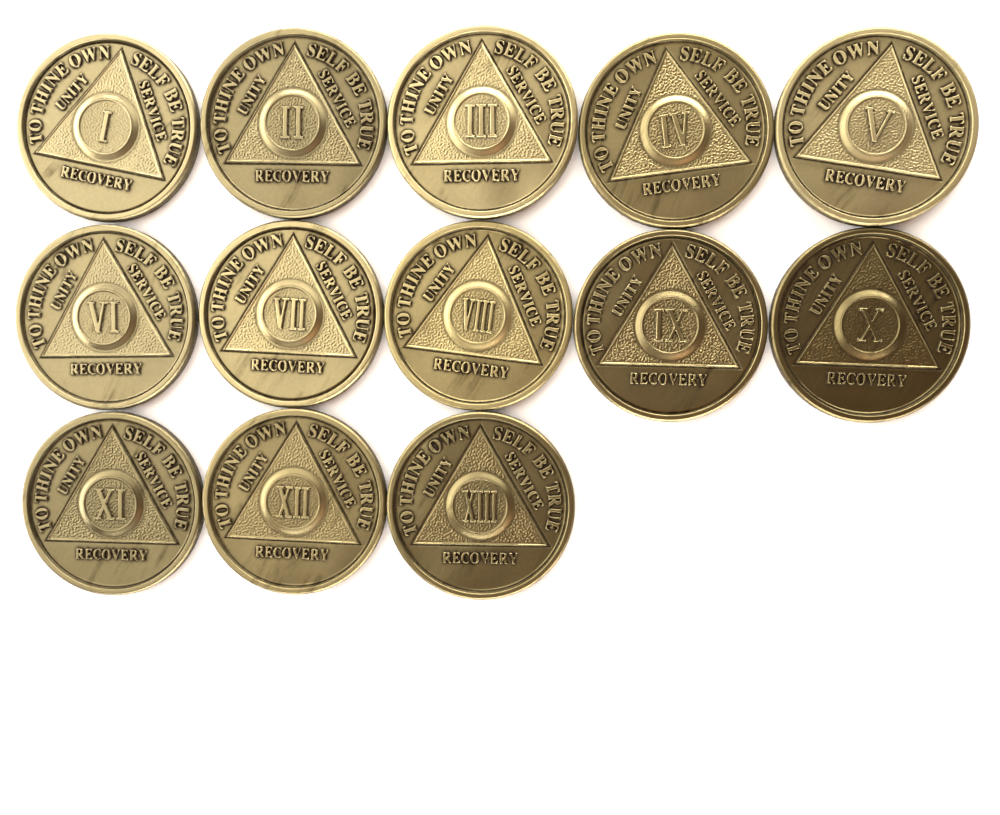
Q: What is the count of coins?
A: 13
